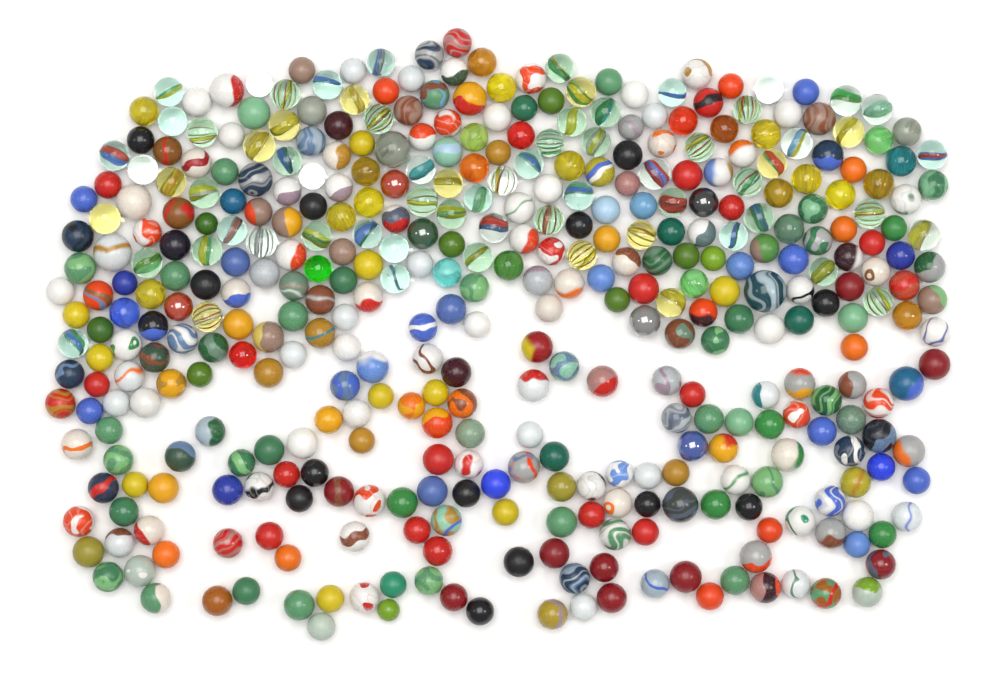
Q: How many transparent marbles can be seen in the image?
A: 97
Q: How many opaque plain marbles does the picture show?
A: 162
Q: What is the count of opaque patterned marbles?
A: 146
